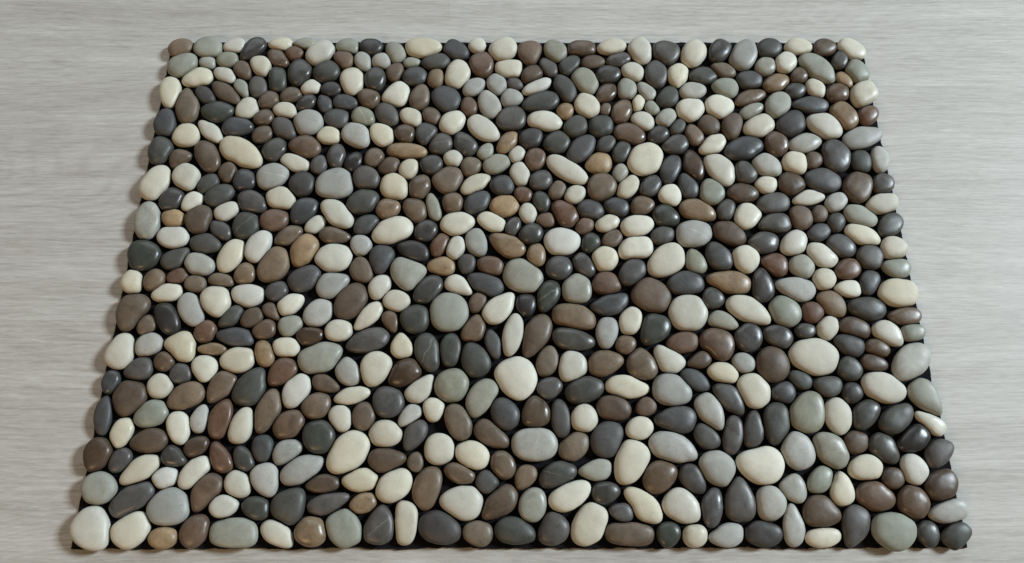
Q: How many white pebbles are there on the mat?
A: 165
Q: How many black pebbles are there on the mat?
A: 193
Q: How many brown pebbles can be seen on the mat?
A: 171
